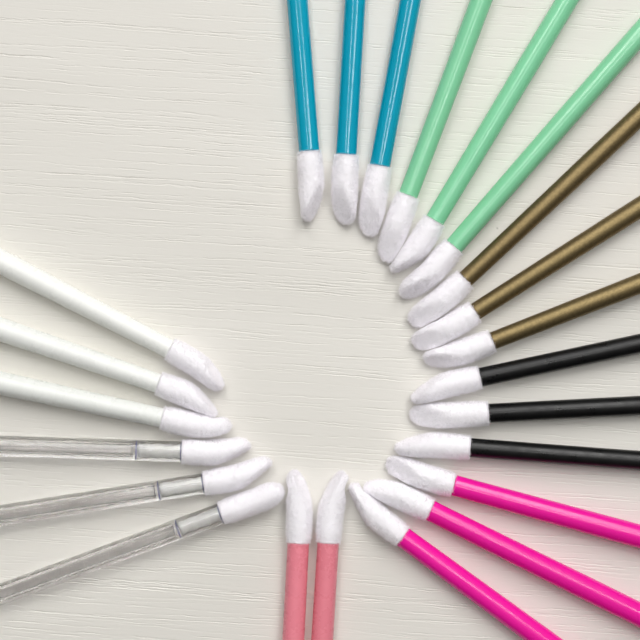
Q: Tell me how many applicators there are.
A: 23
